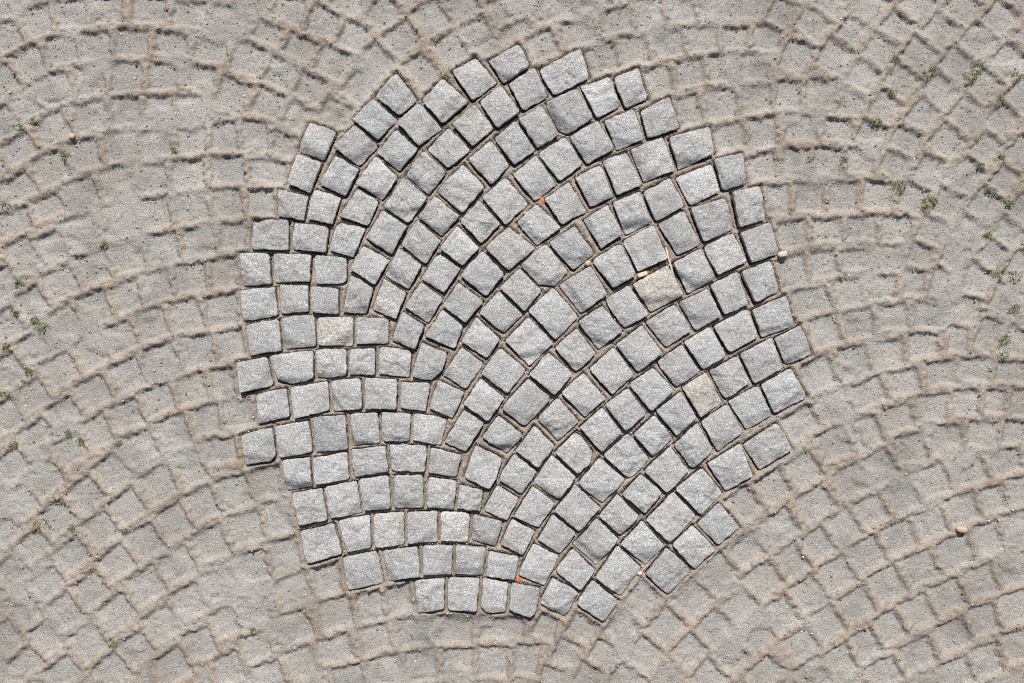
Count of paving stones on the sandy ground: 200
